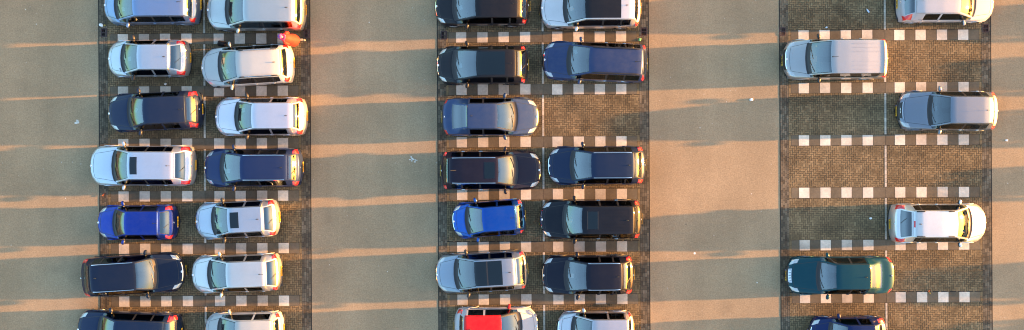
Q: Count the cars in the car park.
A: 33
